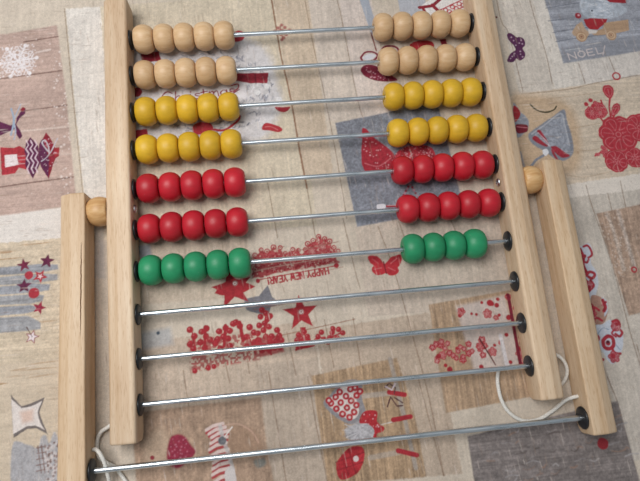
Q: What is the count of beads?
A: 69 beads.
